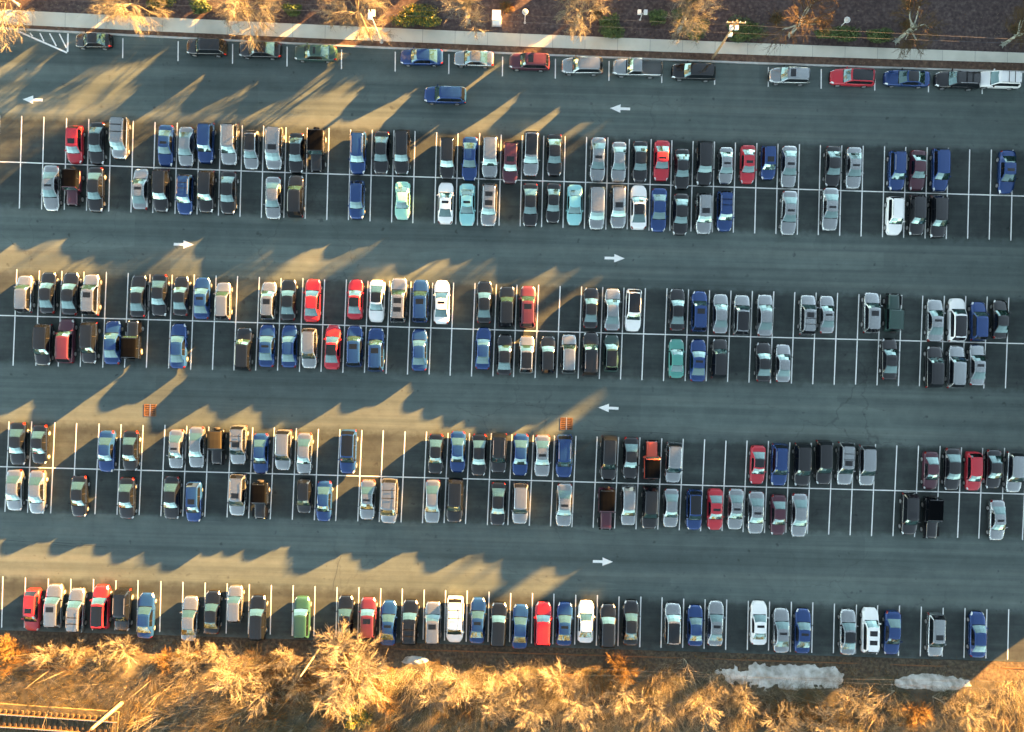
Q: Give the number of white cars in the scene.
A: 12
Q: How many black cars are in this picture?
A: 79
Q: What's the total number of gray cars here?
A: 77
